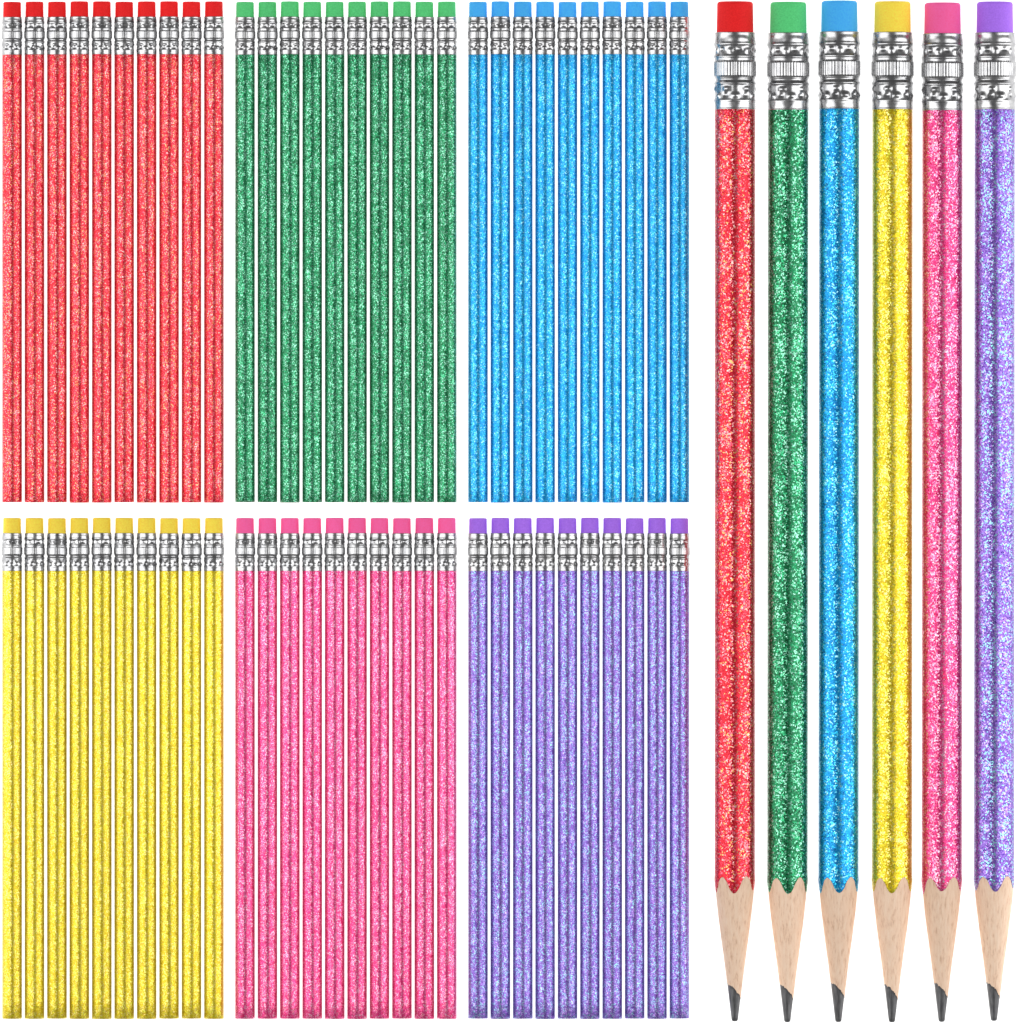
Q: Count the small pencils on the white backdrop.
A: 60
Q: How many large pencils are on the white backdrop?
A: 6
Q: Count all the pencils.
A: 66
